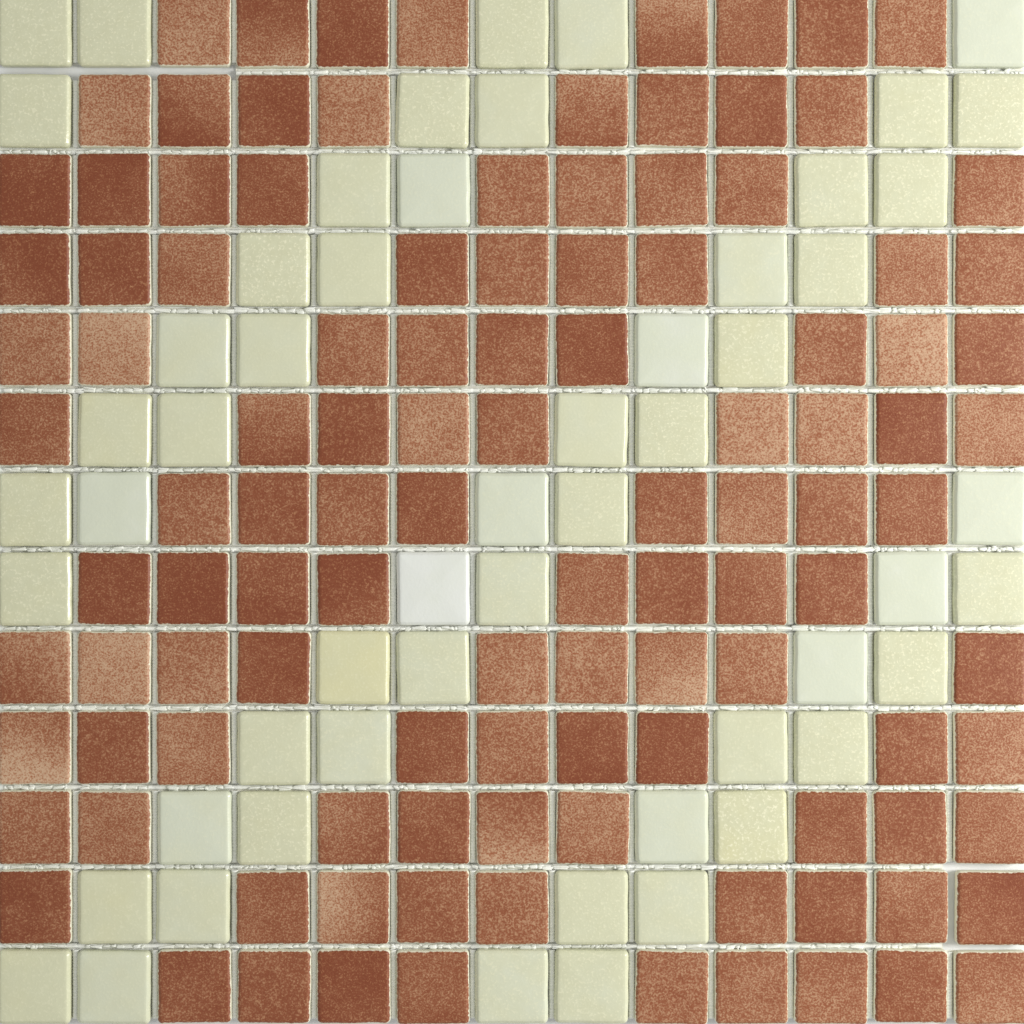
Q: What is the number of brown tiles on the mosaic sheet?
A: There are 113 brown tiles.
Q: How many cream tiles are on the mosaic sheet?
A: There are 56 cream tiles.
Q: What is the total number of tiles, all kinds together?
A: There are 169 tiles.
